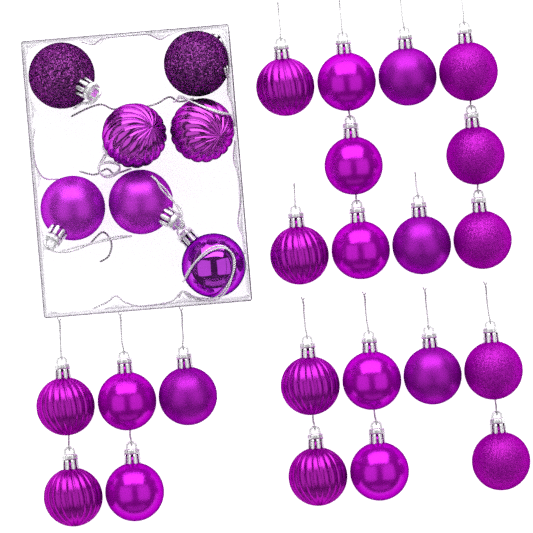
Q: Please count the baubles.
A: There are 29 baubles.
